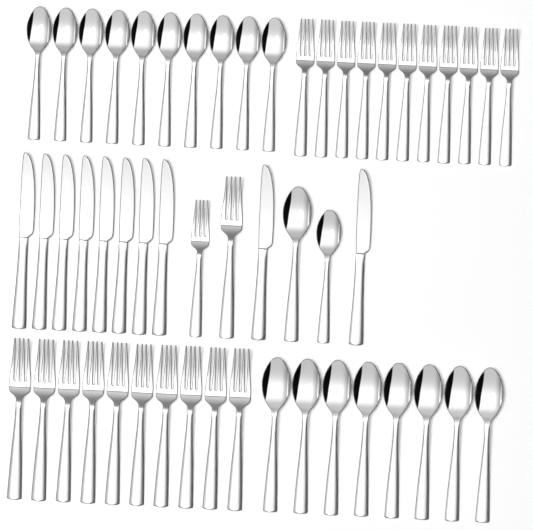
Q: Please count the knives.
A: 10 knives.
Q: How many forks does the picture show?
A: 23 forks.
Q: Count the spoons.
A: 20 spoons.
